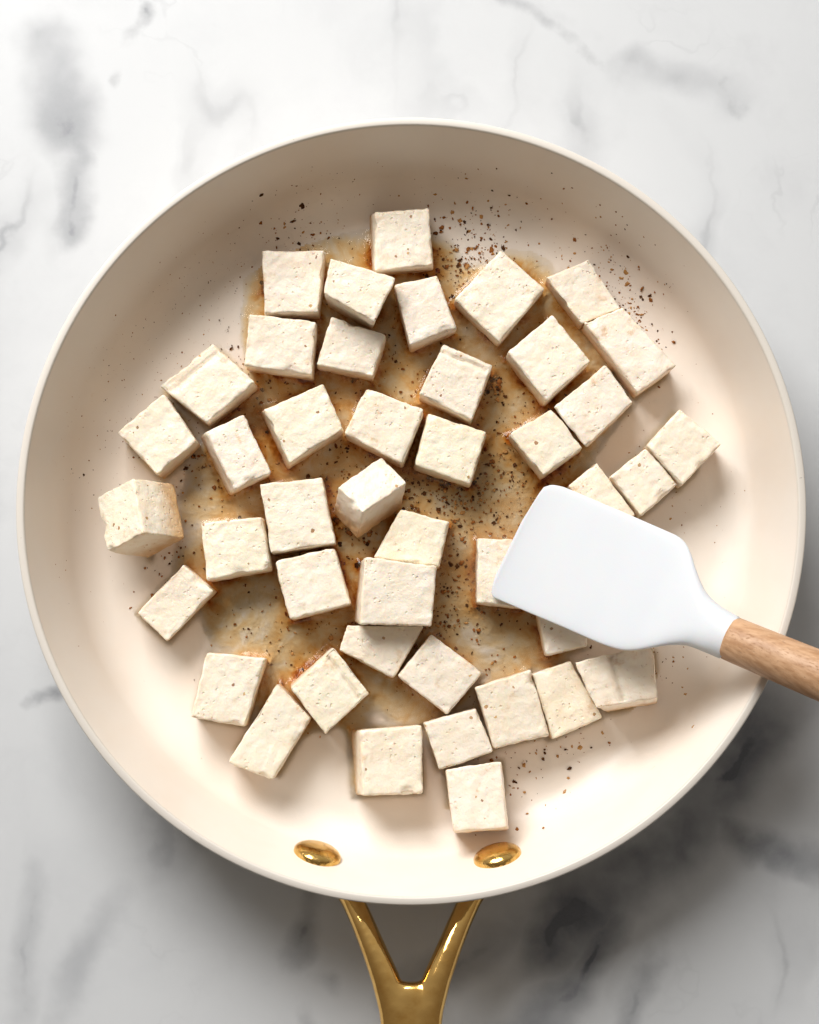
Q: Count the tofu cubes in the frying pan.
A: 43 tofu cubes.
